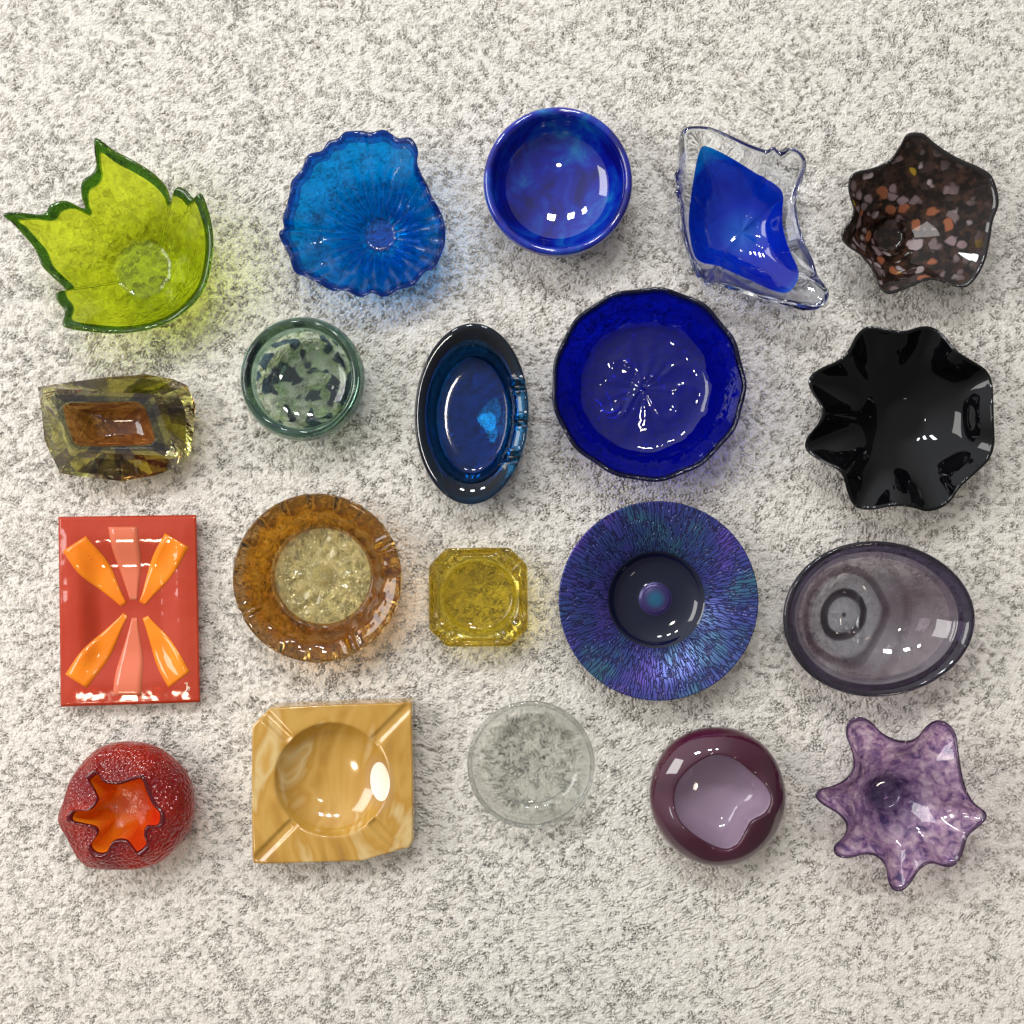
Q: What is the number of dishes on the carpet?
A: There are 20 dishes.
